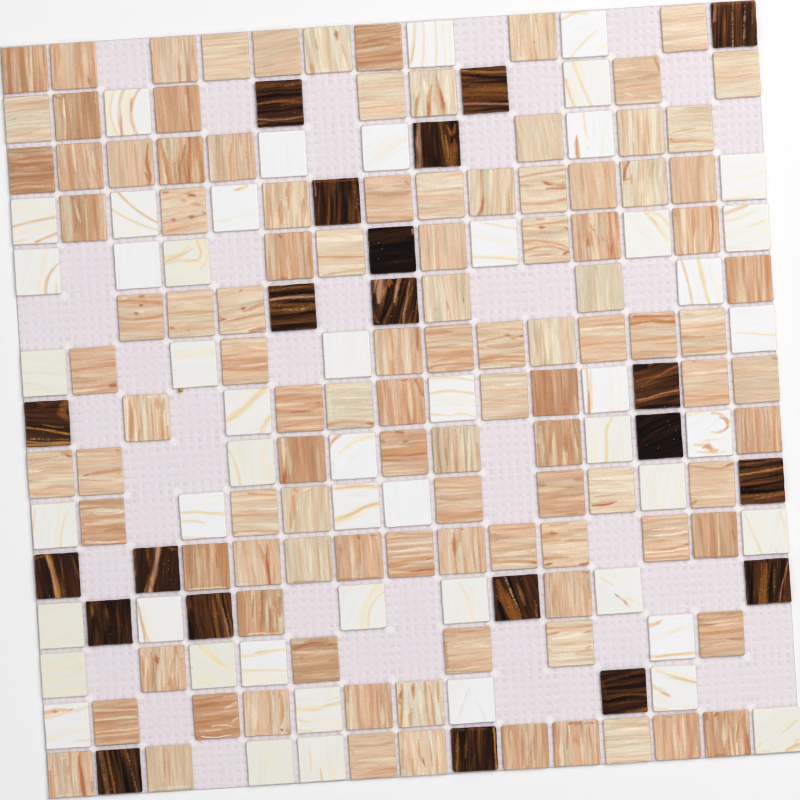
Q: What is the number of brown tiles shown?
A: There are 21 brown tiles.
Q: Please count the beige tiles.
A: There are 108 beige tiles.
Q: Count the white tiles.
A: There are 51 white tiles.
